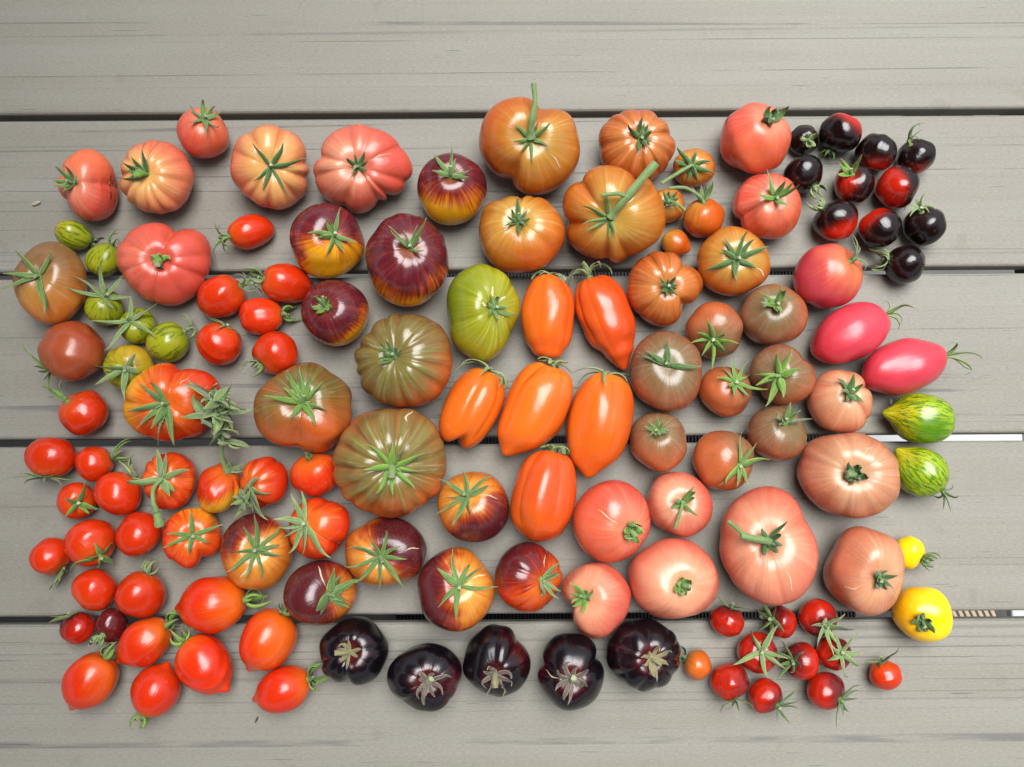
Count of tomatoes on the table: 128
